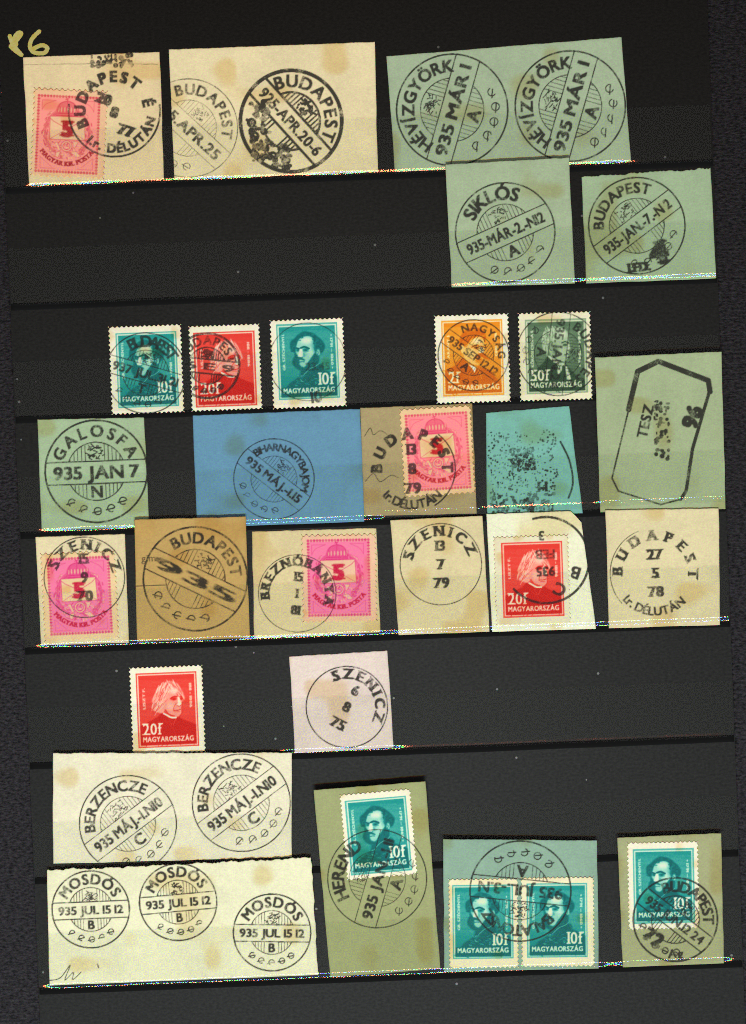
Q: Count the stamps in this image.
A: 15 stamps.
